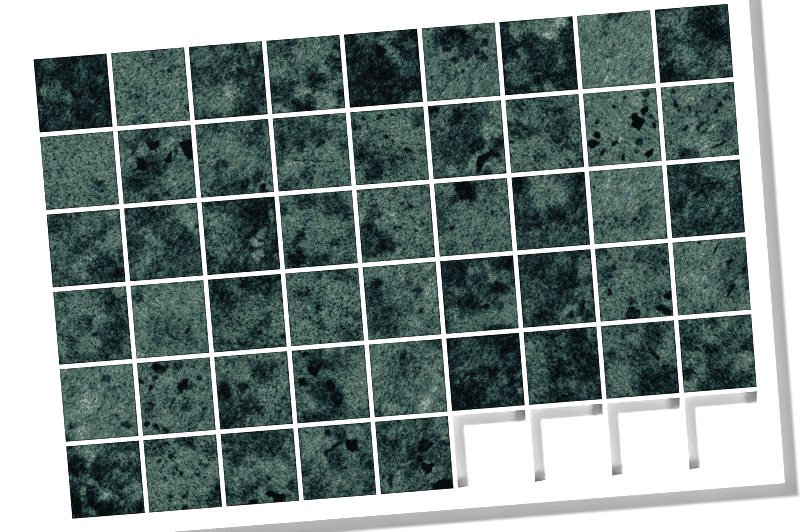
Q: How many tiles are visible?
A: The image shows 50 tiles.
